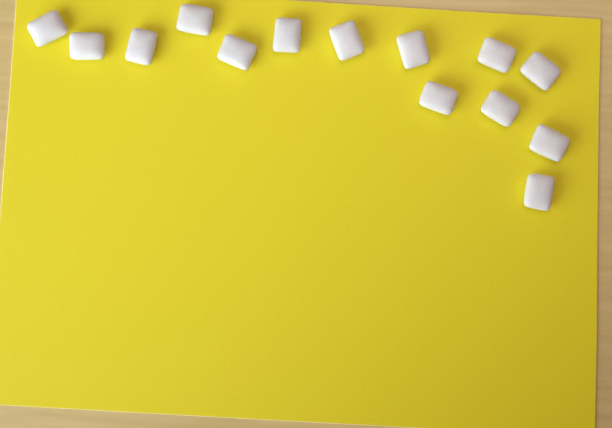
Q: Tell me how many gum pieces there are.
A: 14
